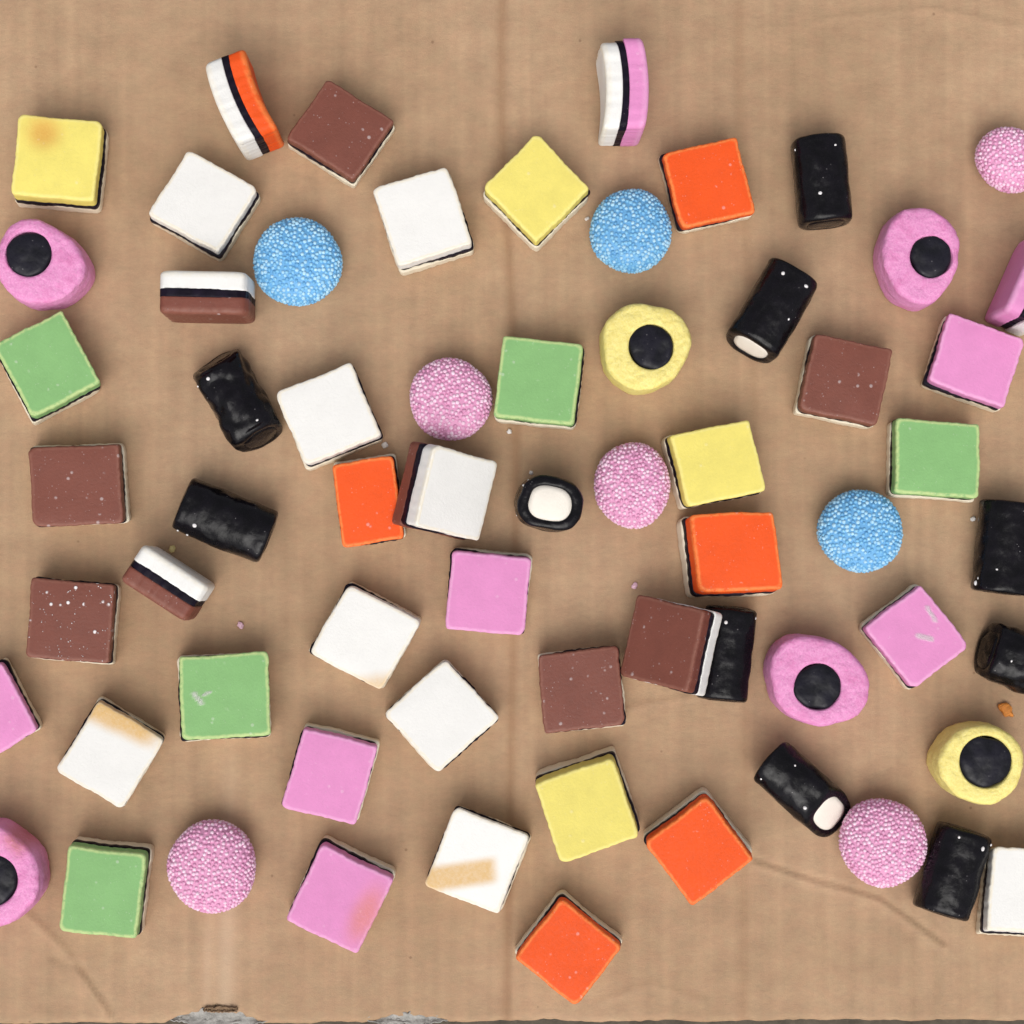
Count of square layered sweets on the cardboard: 40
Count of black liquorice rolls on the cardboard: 10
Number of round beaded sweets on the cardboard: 8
